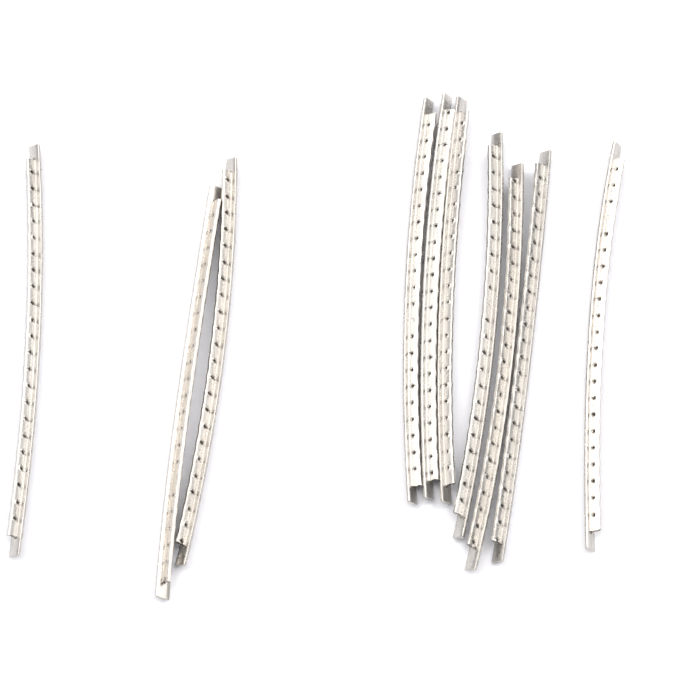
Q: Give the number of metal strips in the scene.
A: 10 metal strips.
